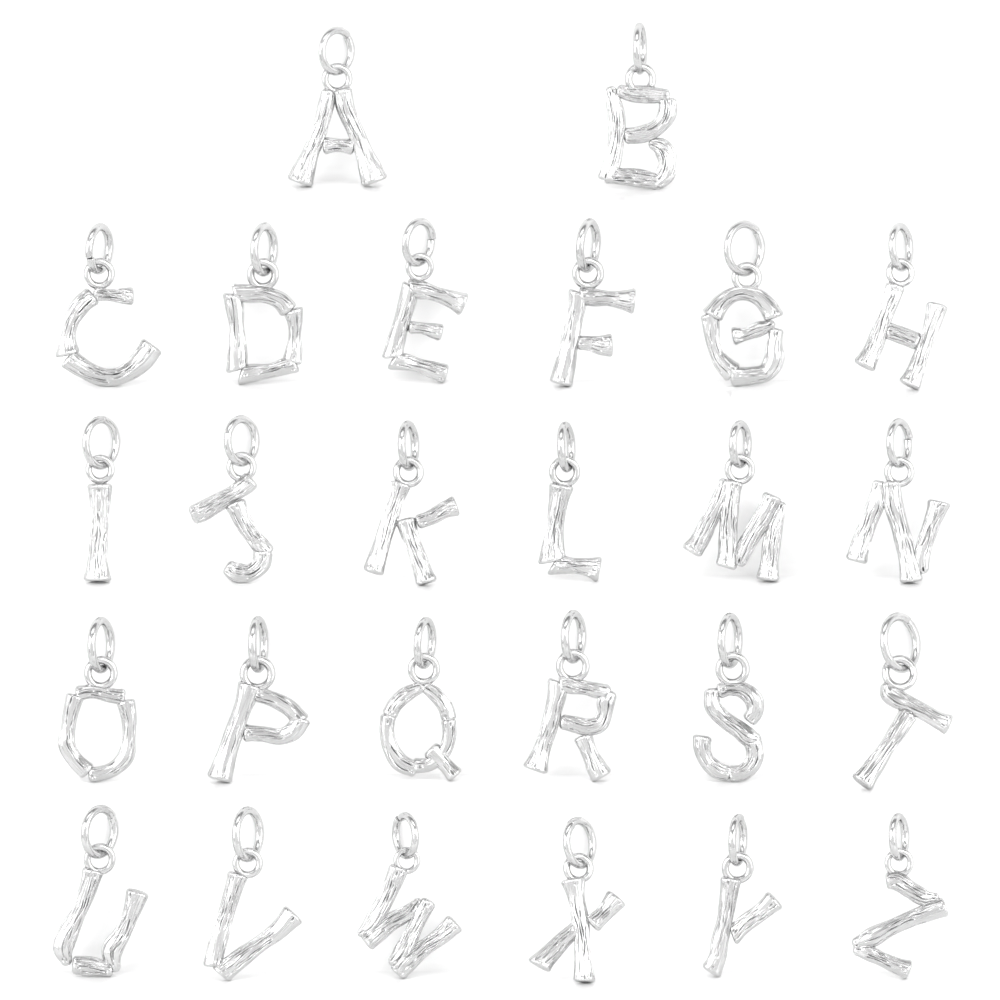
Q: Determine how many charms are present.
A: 26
